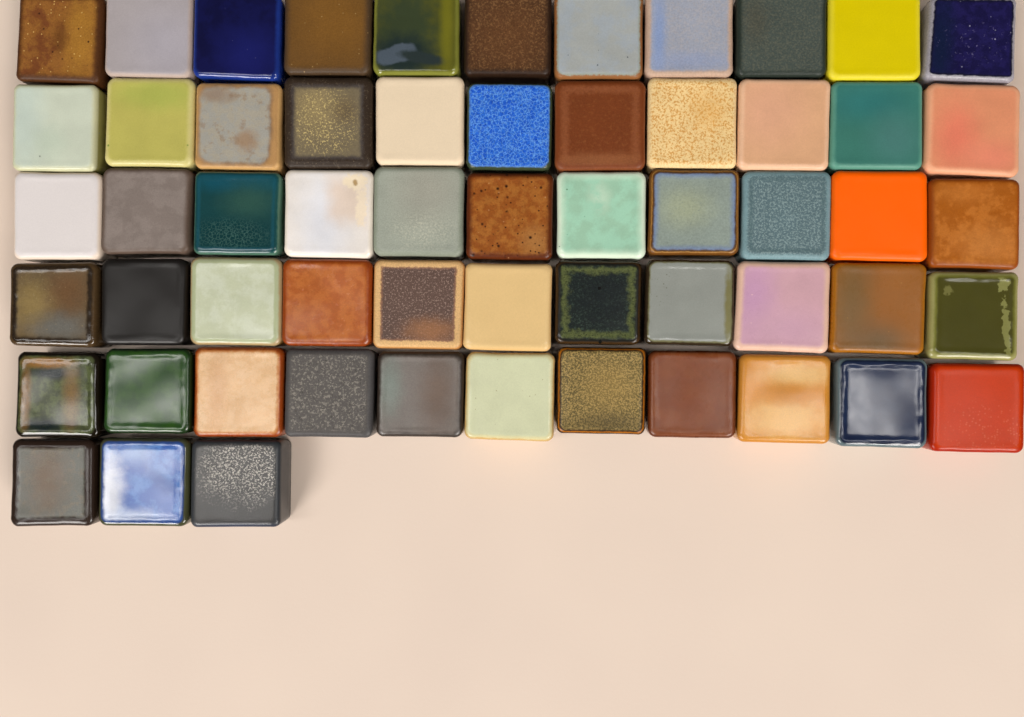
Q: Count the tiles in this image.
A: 58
